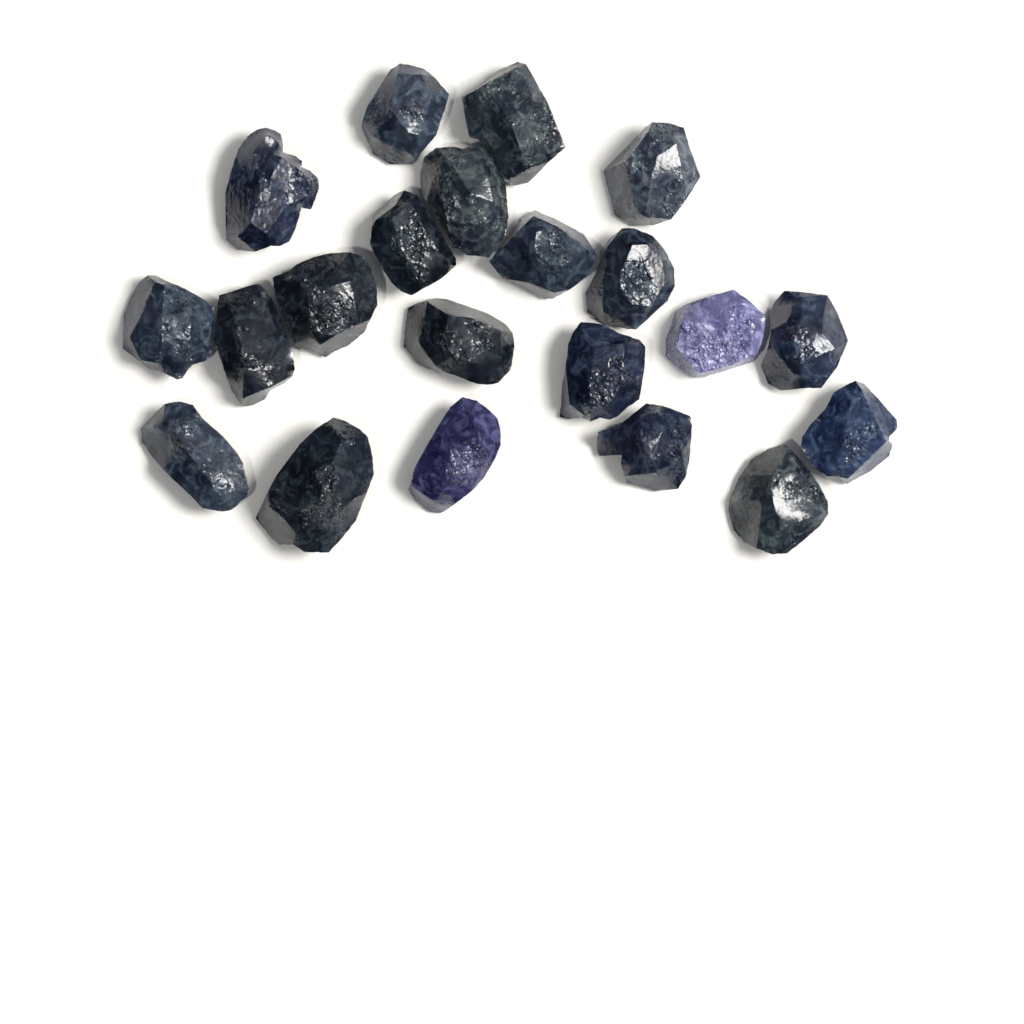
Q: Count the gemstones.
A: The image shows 21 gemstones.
